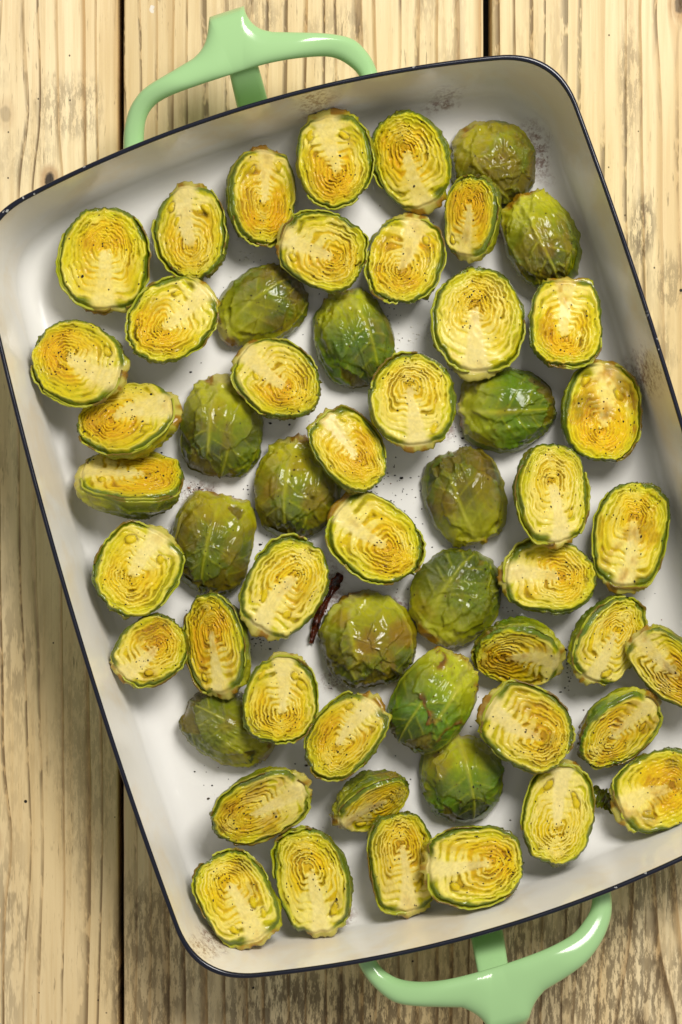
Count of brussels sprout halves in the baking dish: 55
